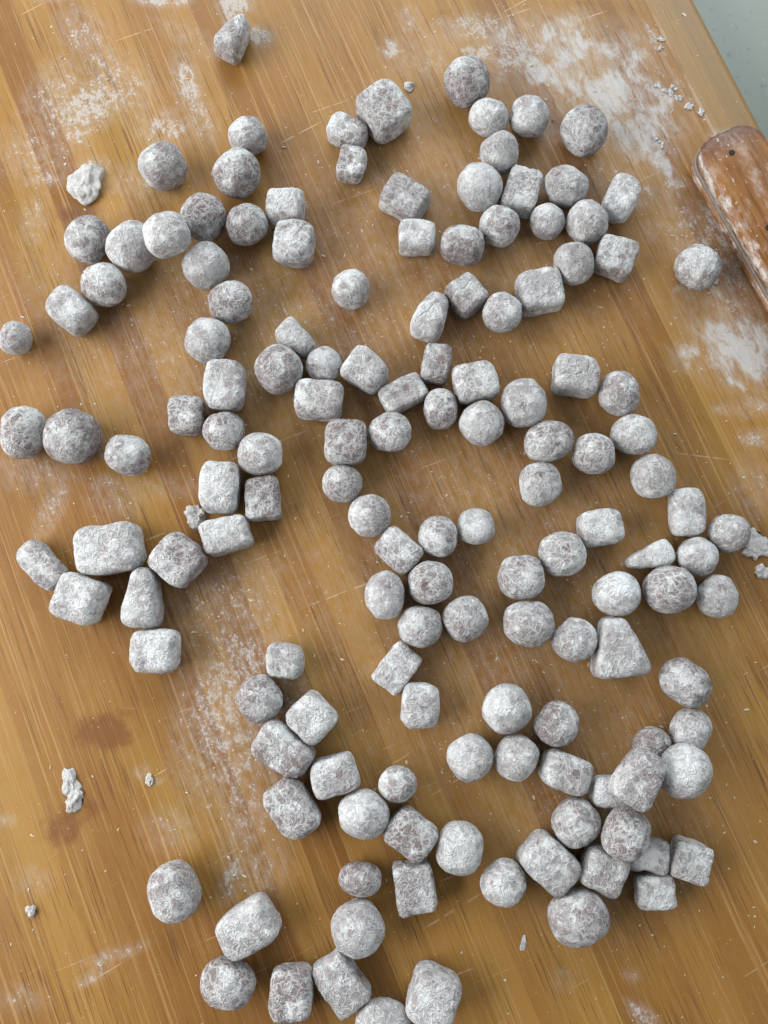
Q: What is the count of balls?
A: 83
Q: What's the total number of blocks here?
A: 60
